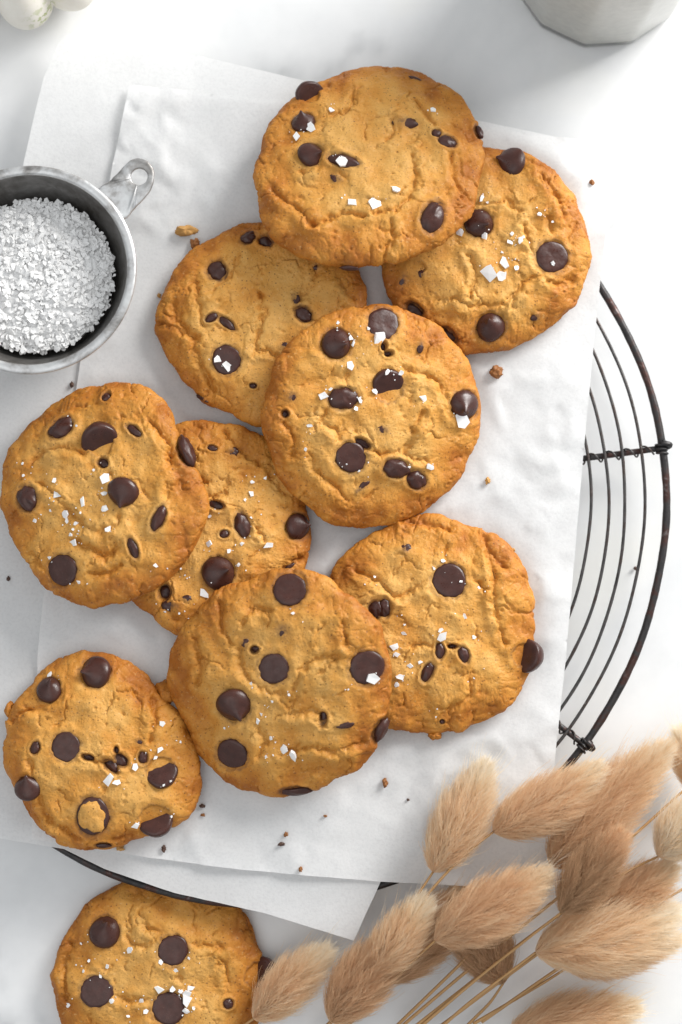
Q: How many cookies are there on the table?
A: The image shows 10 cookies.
